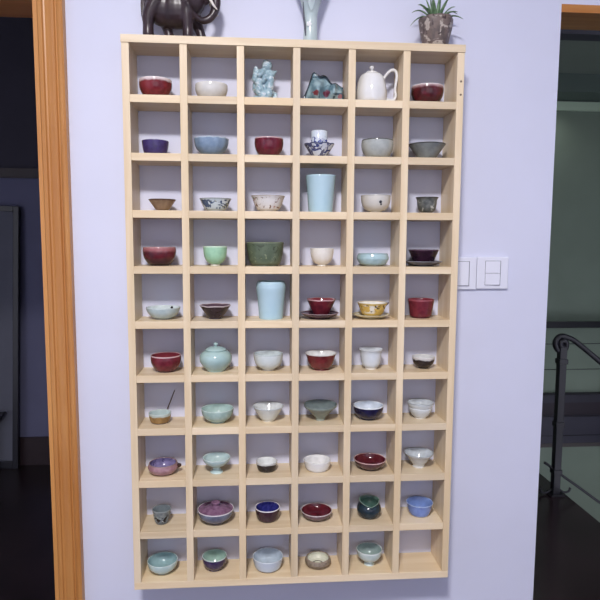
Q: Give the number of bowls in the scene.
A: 53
